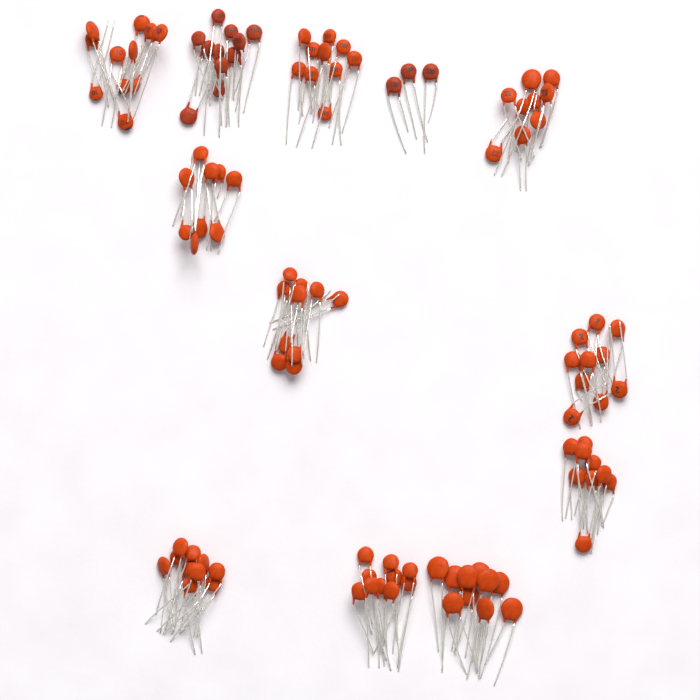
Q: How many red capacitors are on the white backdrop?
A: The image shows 14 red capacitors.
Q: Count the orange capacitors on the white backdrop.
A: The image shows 98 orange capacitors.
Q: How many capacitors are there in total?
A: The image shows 112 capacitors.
